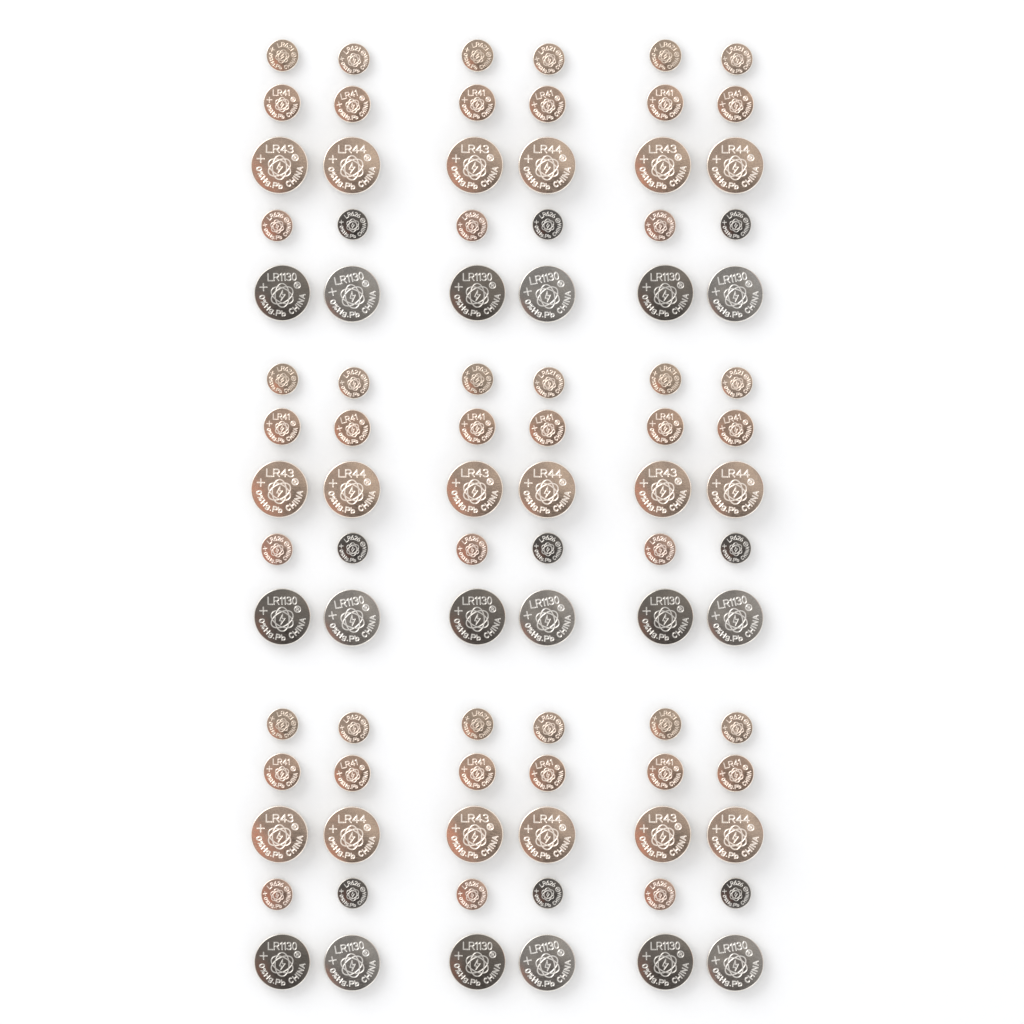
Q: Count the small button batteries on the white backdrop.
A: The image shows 54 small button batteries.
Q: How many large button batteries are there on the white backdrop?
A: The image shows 36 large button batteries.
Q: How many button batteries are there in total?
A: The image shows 90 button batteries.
